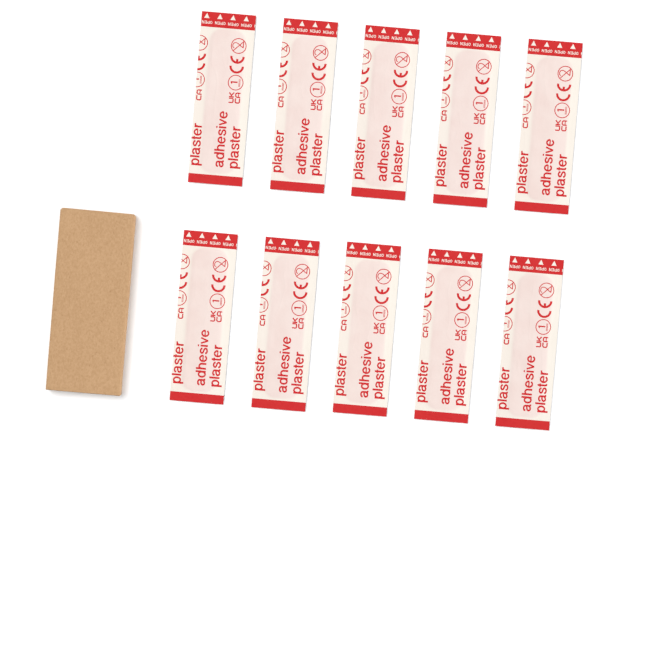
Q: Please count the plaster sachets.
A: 10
